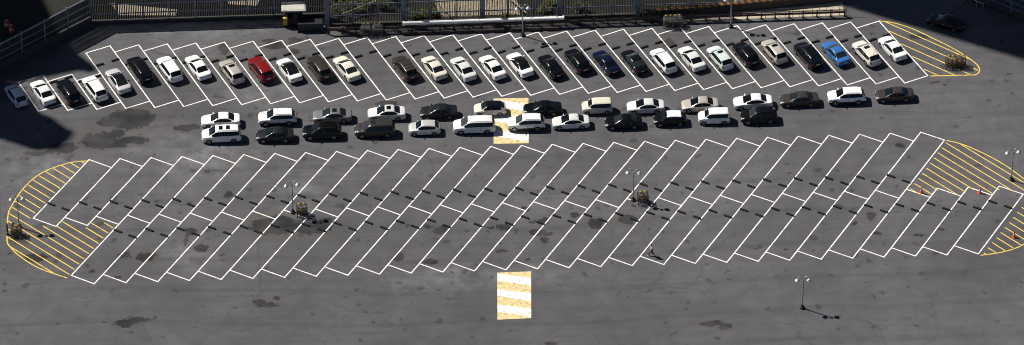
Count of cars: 58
